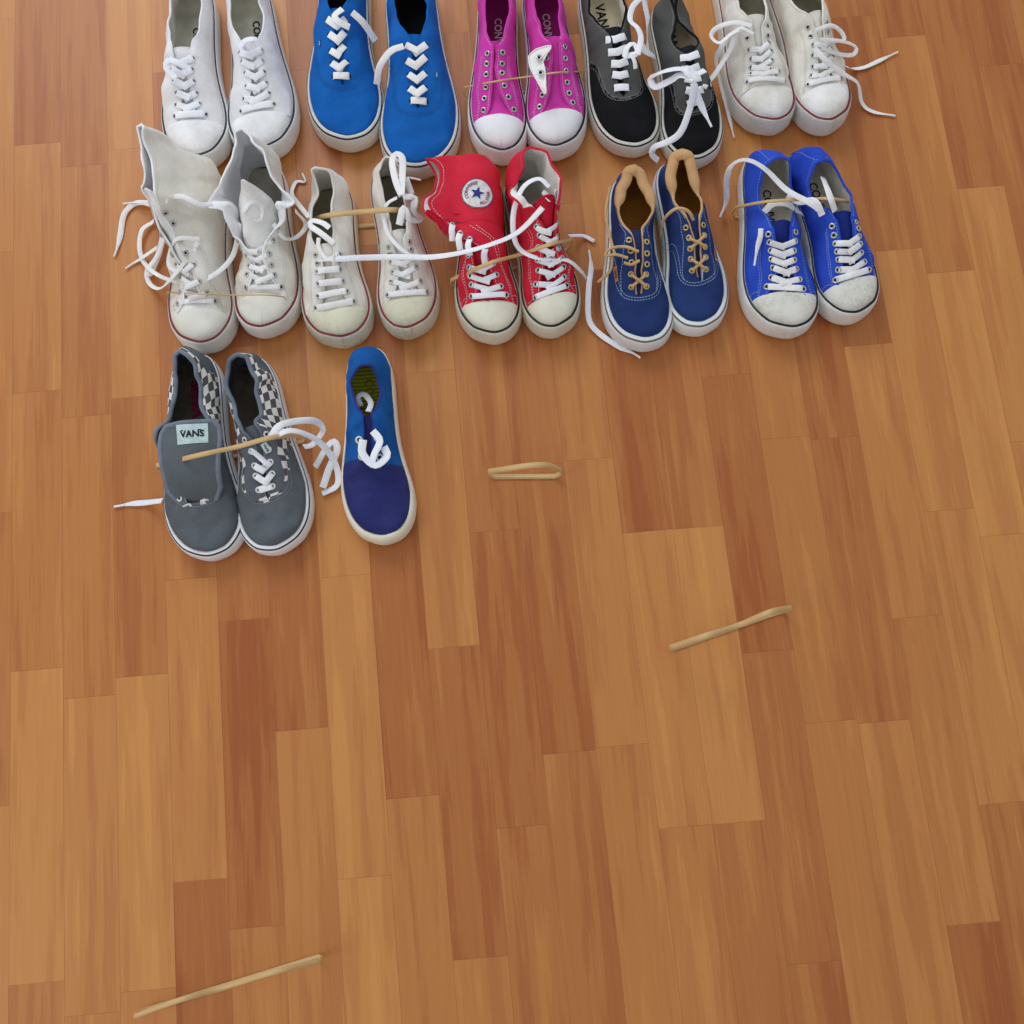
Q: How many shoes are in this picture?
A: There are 23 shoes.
